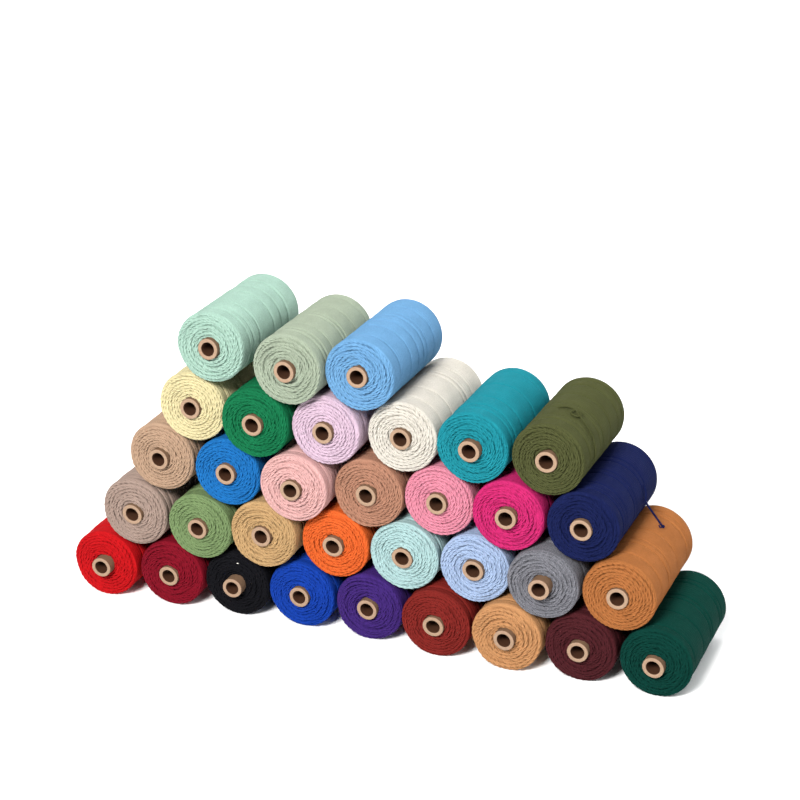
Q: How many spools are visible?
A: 33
